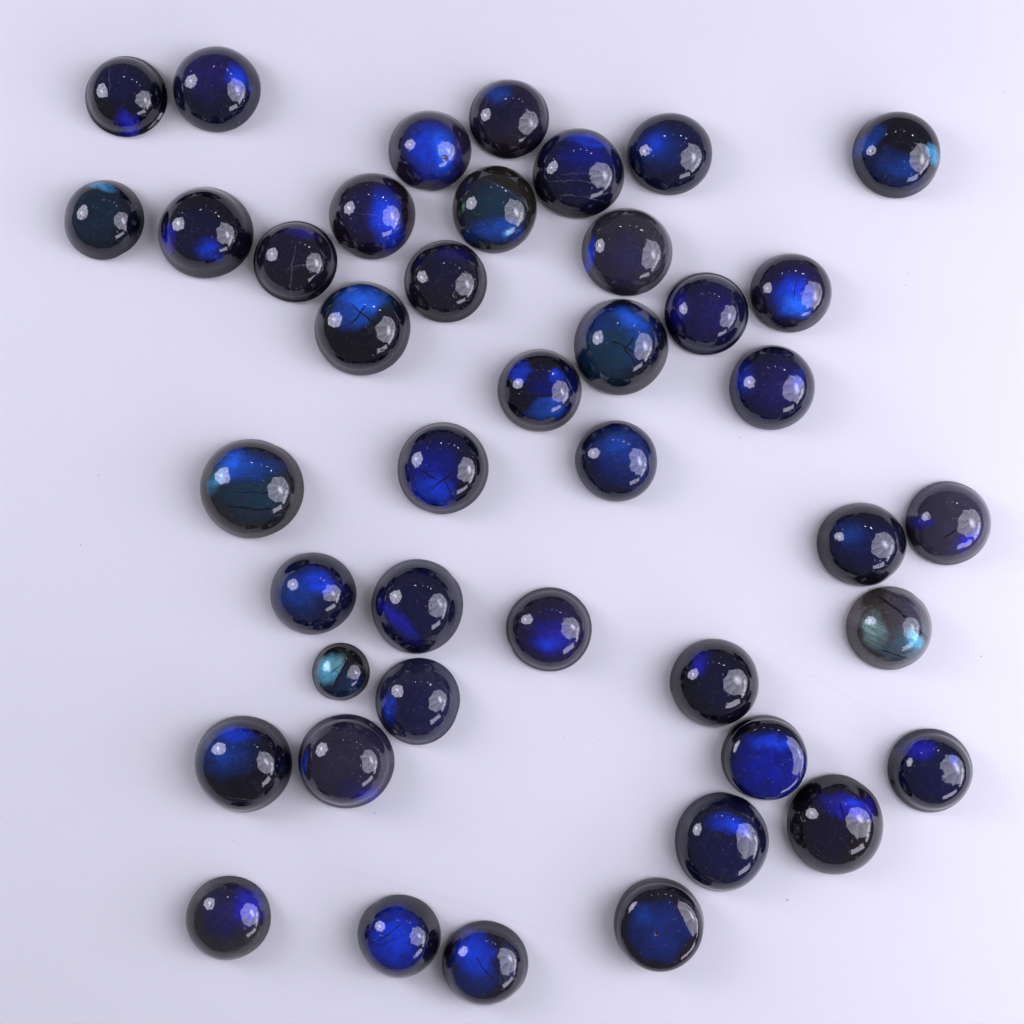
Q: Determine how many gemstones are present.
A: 42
